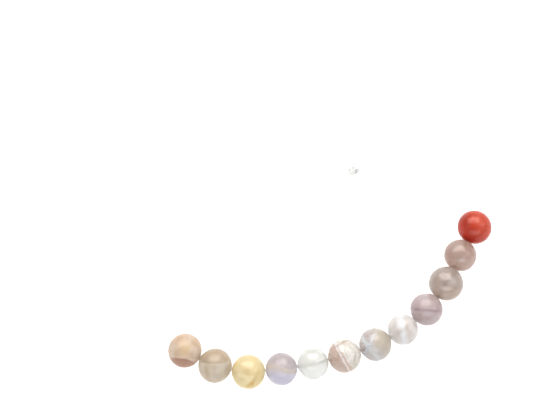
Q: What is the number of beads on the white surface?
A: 12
